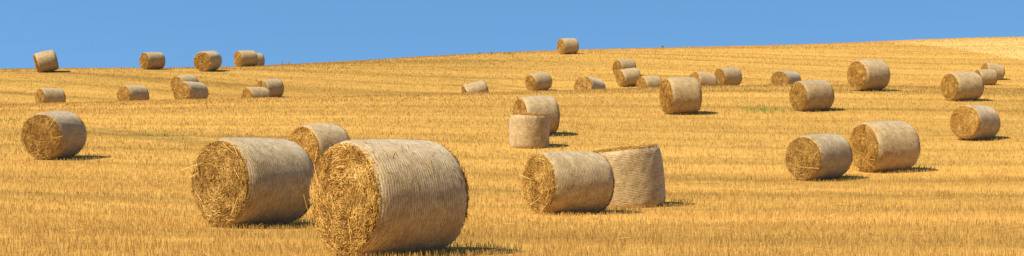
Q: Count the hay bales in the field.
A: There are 38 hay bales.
